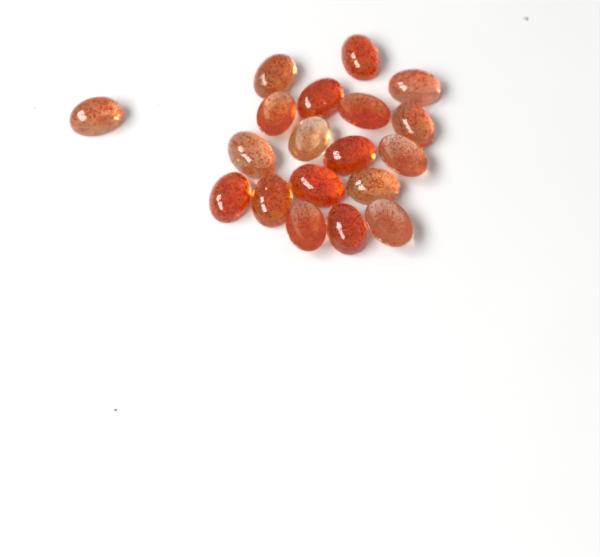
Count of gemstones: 19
